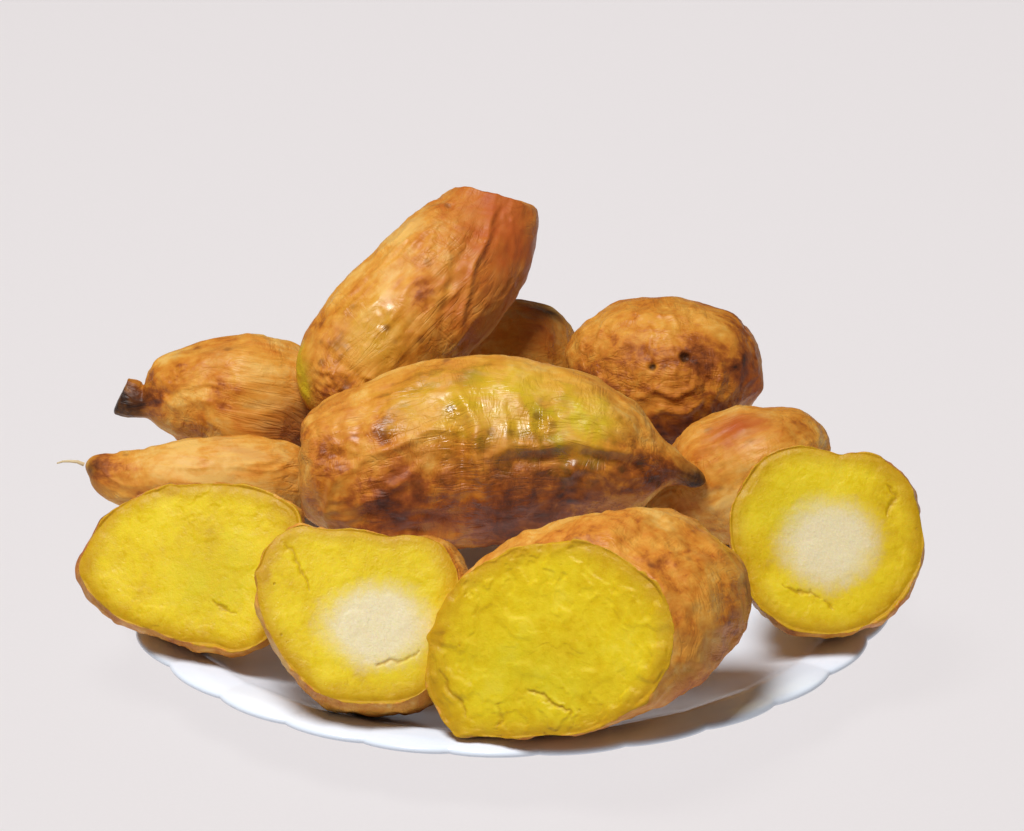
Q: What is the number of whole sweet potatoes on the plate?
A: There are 7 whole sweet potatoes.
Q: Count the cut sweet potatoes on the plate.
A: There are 4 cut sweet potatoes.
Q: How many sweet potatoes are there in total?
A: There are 11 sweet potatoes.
